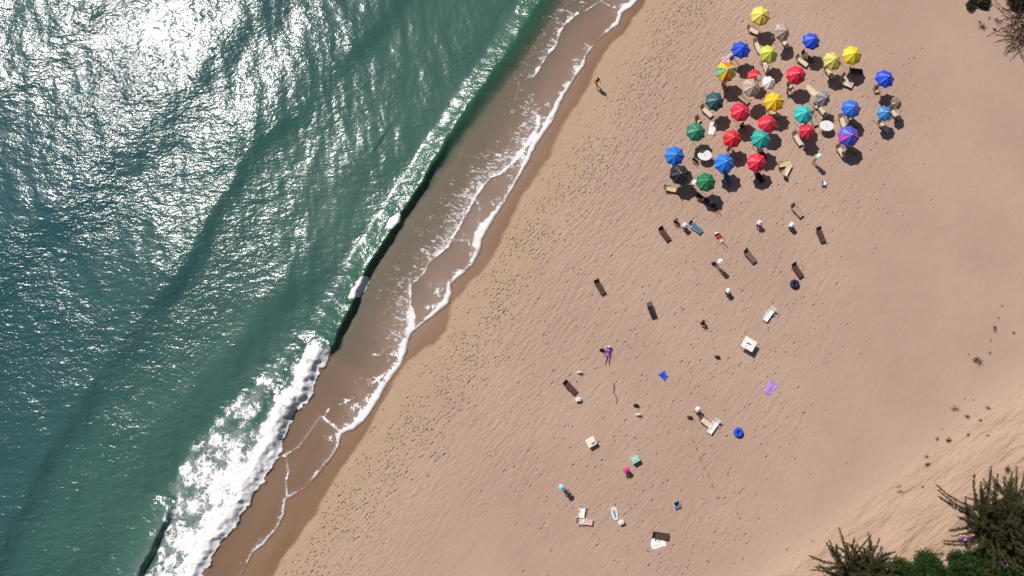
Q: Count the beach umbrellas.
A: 32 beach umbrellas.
